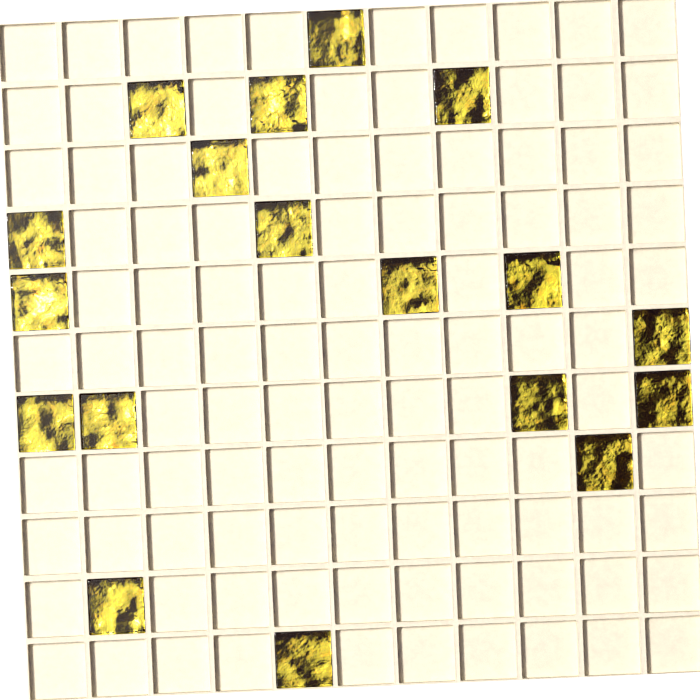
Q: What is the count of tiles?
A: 18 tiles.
